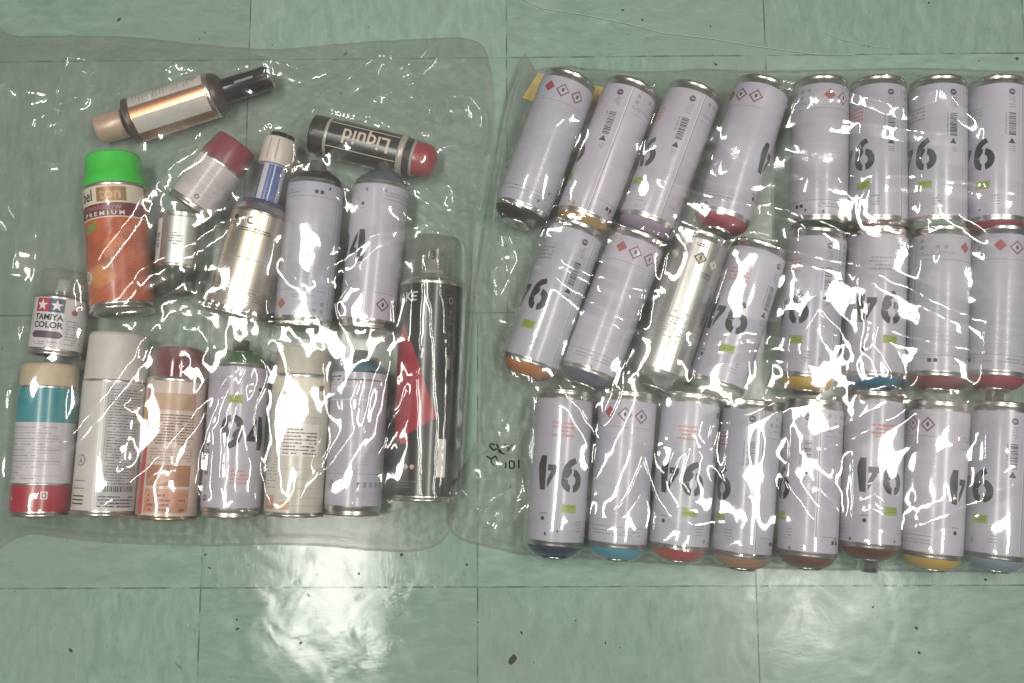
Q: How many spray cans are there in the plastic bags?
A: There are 40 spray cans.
